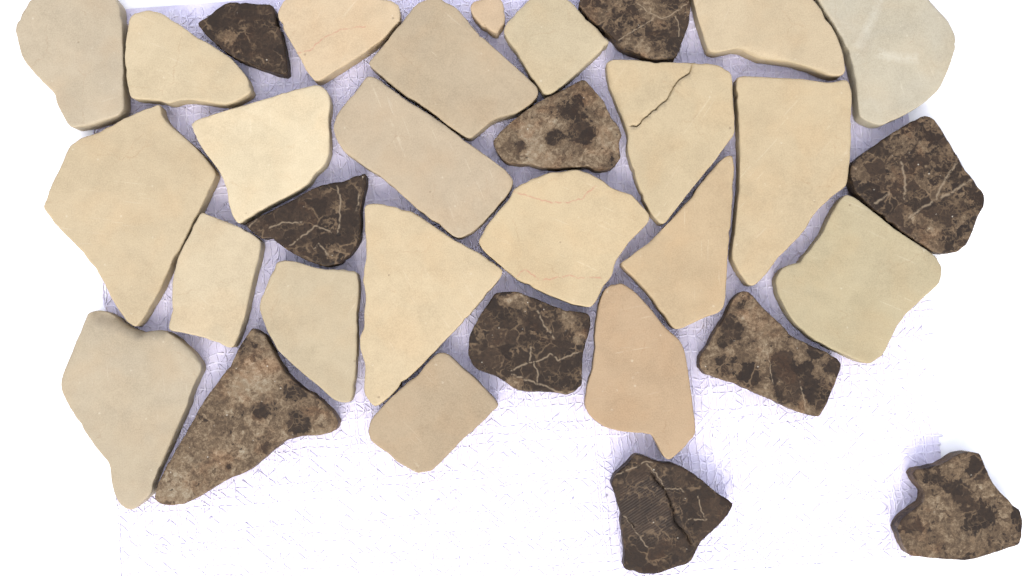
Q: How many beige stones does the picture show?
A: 22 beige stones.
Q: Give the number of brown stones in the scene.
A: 10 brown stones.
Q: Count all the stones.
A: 32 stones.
